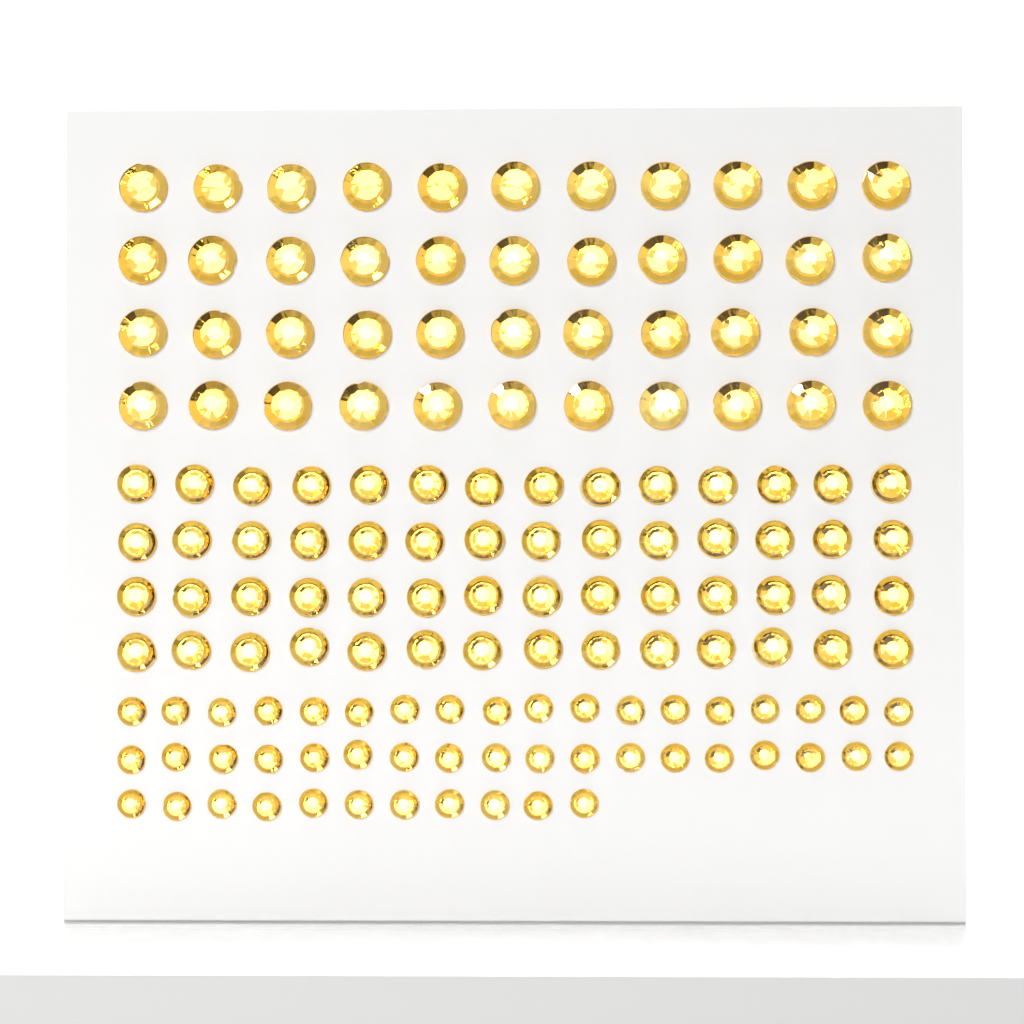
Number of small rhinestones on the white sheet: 47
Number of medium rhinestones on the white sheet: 56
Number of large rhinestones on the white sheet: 44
